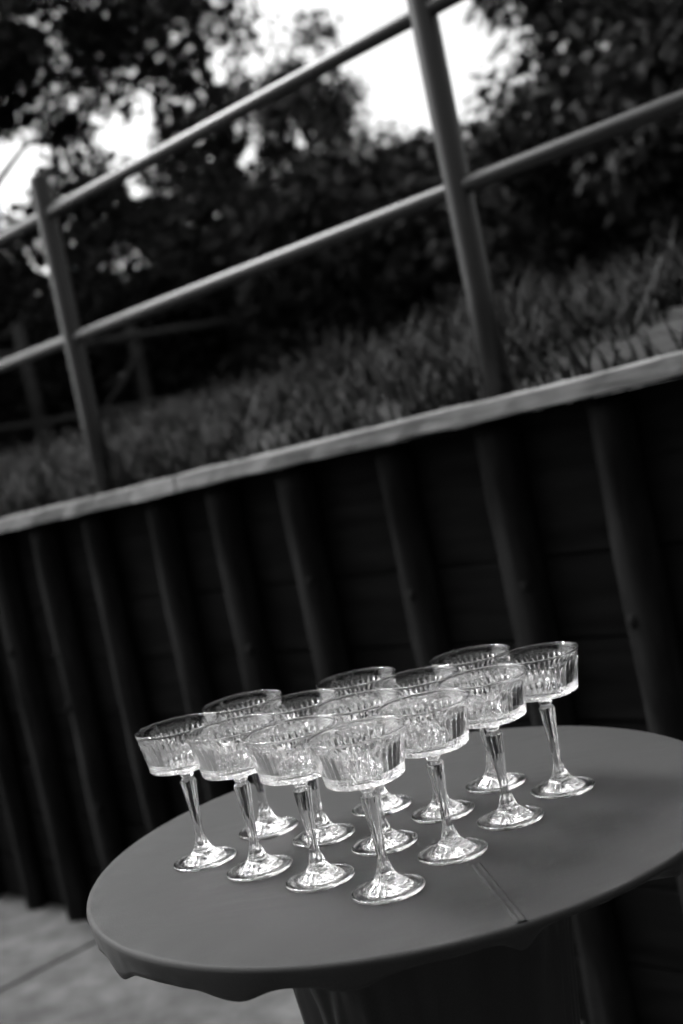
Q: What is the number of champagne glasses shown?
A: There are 13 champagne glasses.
